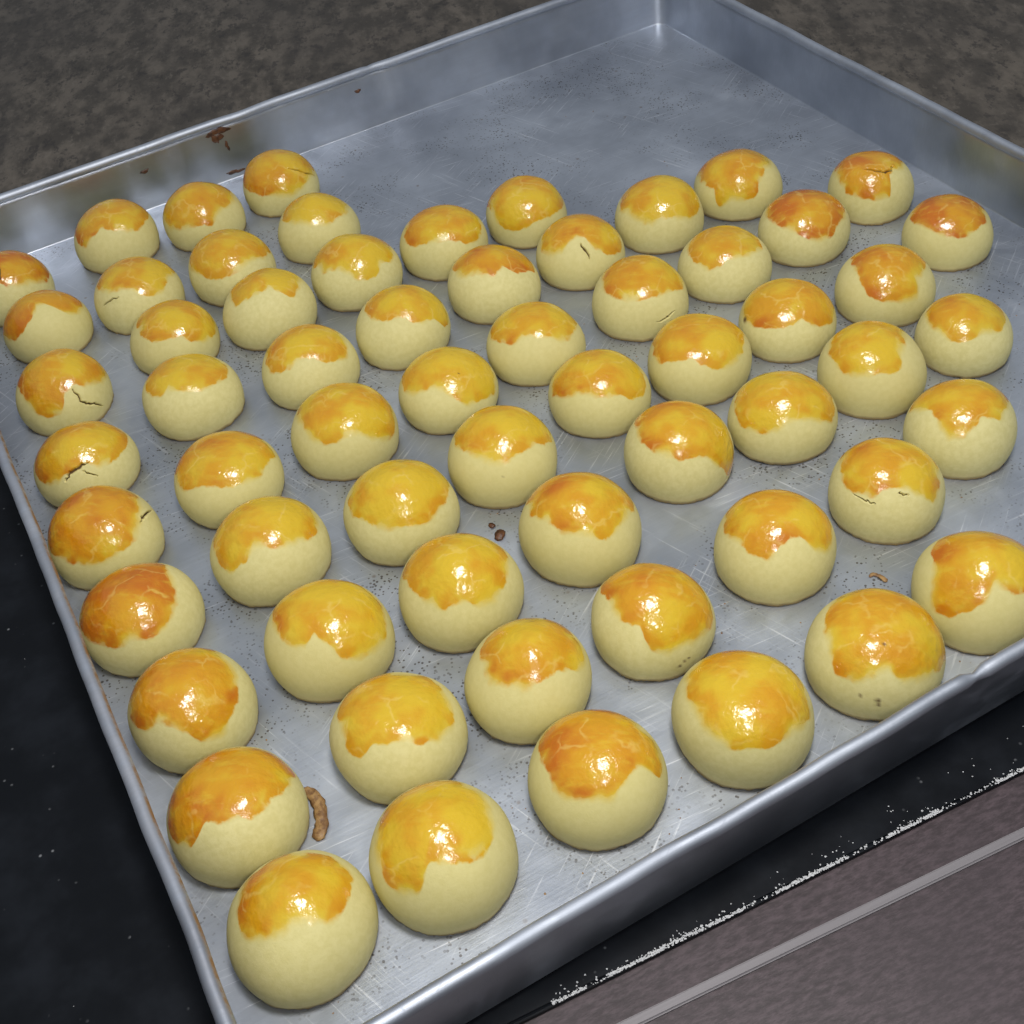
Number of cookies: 61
